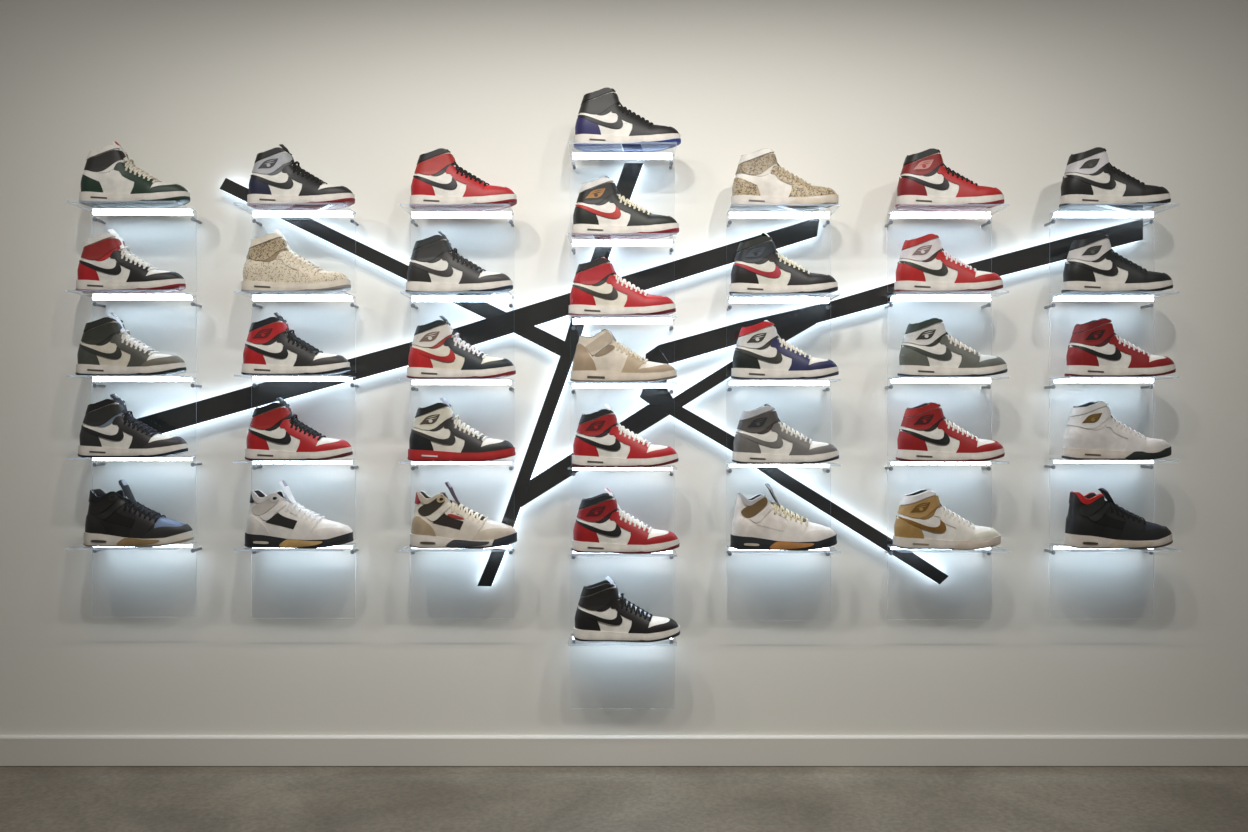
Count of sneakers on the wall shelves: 37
